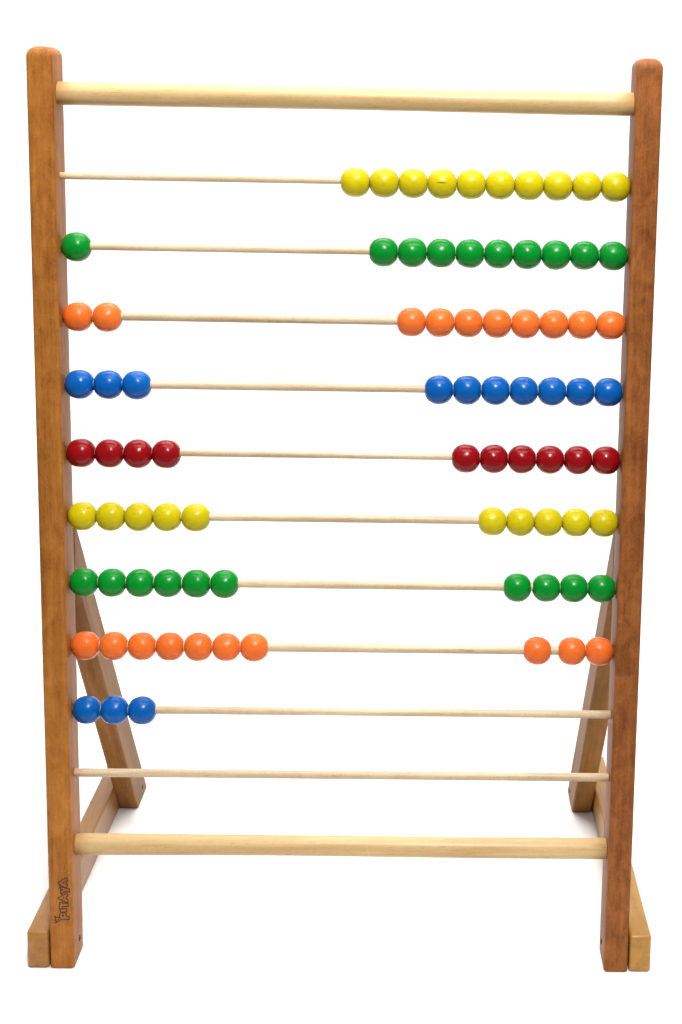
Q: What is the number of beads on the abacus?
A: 83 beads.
